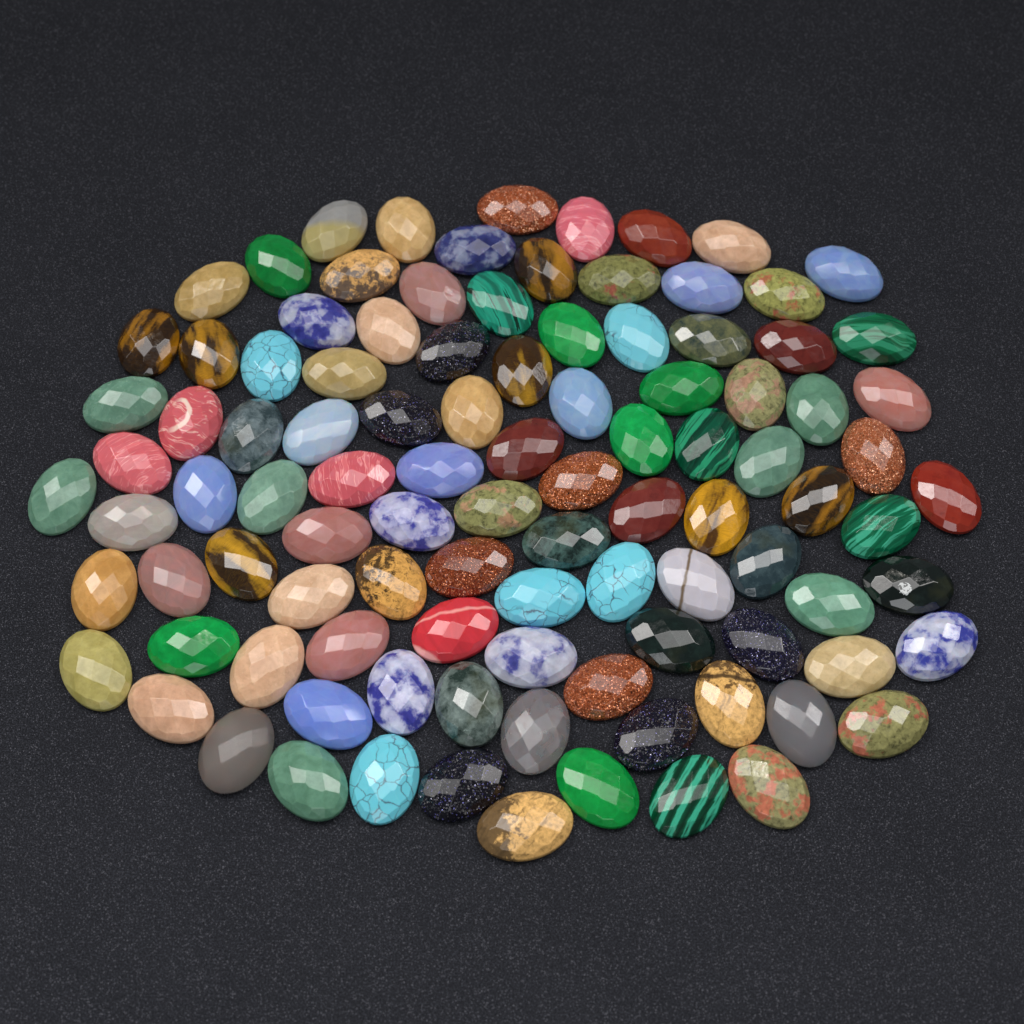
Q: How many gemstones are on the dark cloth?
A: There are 103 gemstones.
